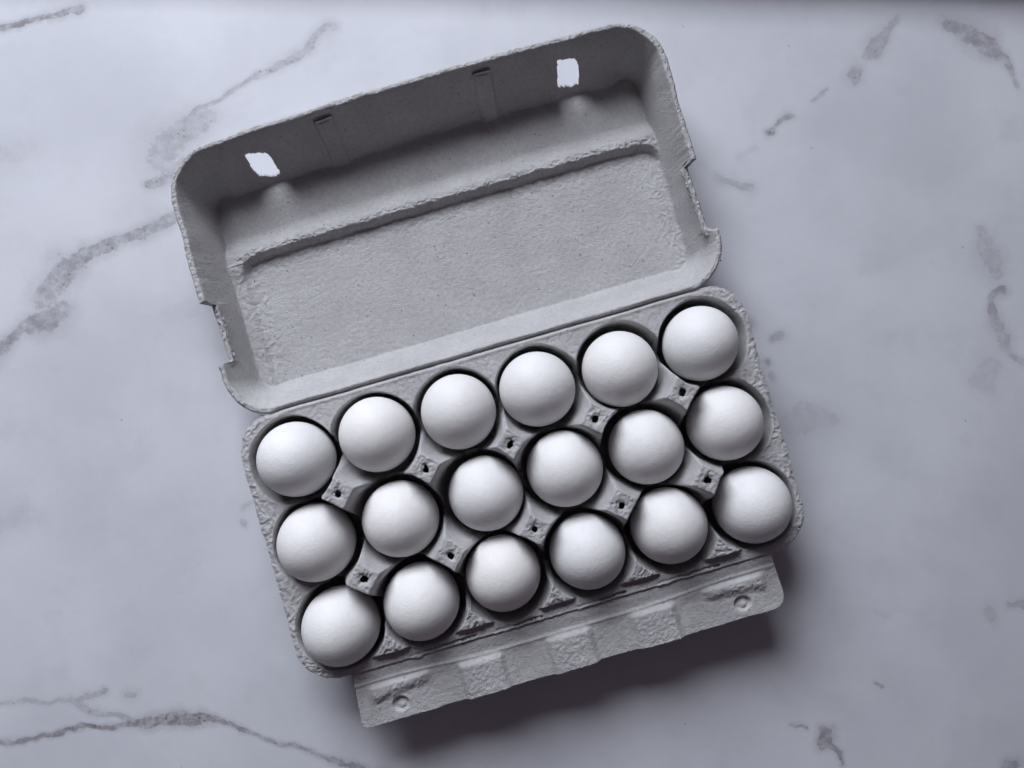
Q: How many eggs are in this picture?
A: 18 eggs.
